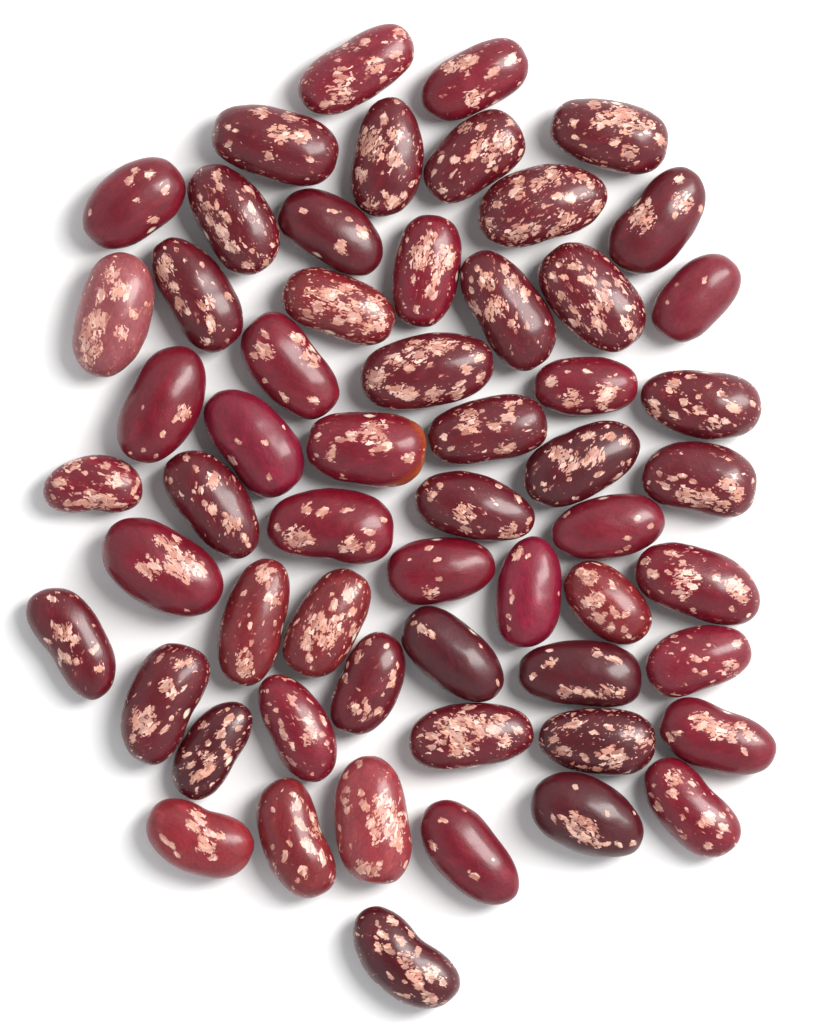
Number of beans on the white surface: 58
